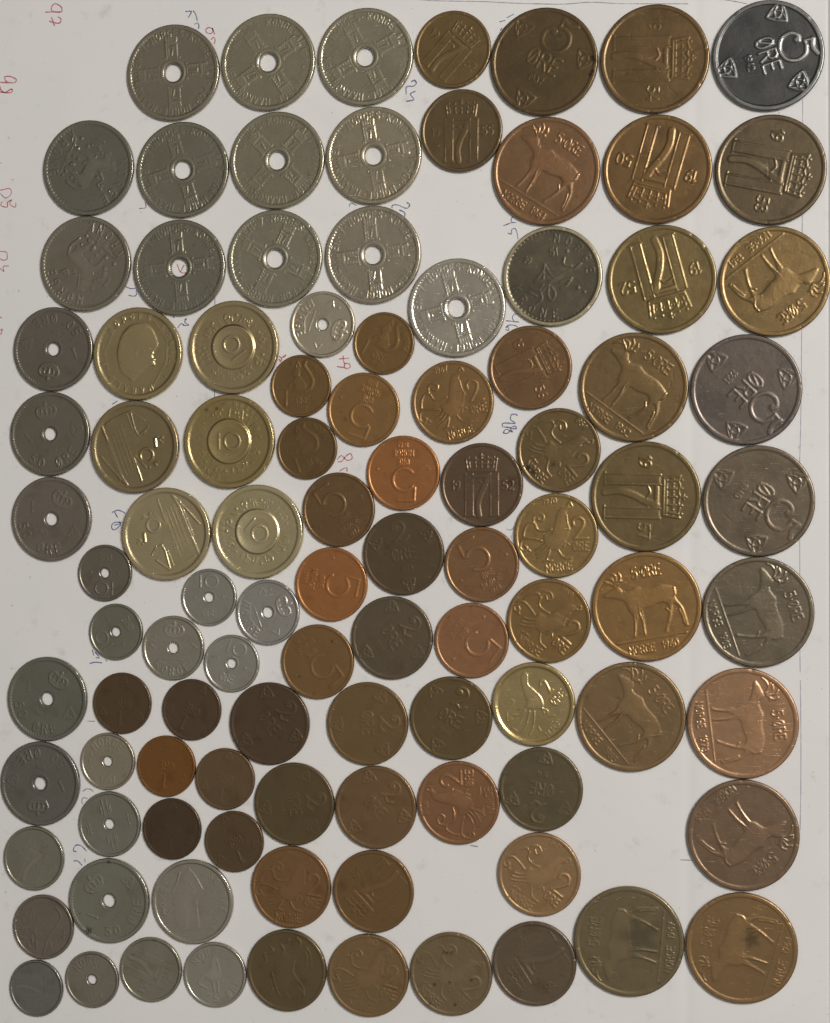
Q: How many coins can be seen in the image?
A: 101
